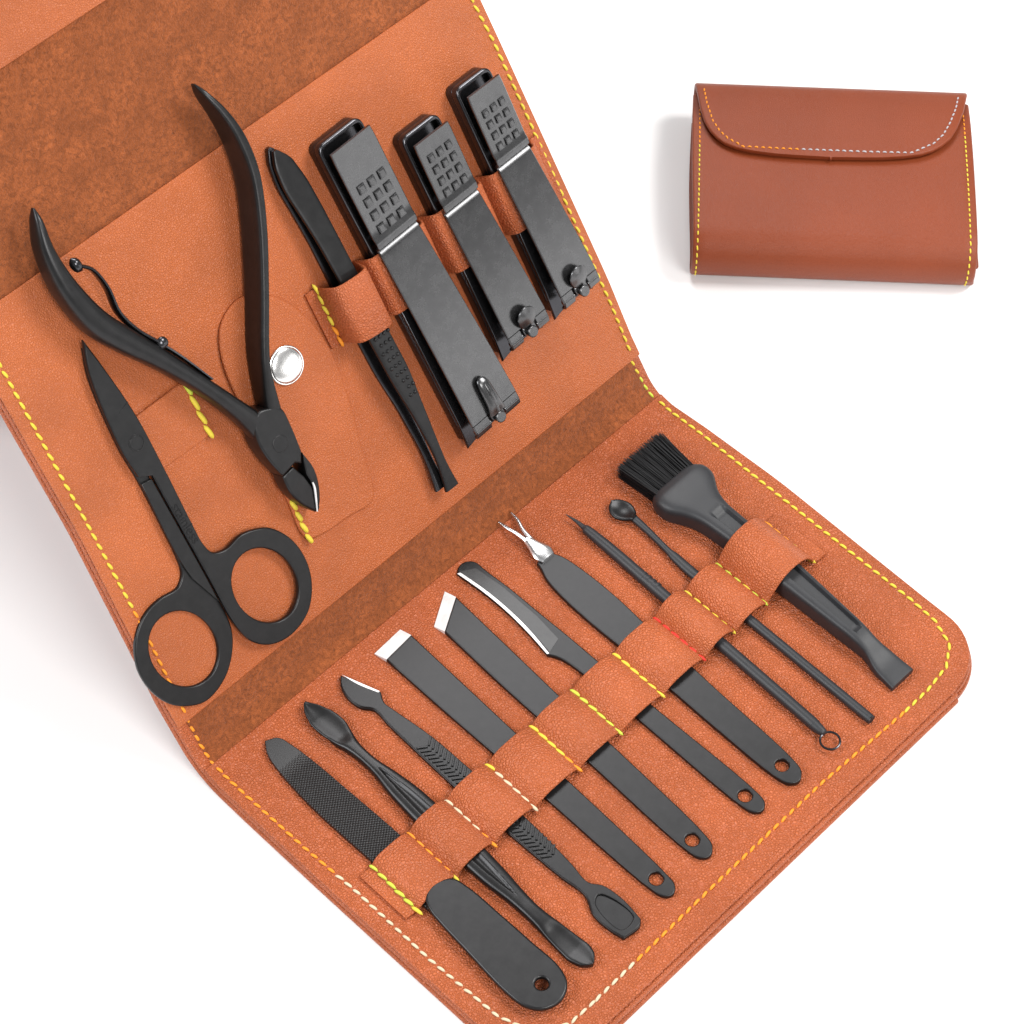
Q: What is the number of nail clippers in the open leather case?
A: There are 3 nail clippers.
